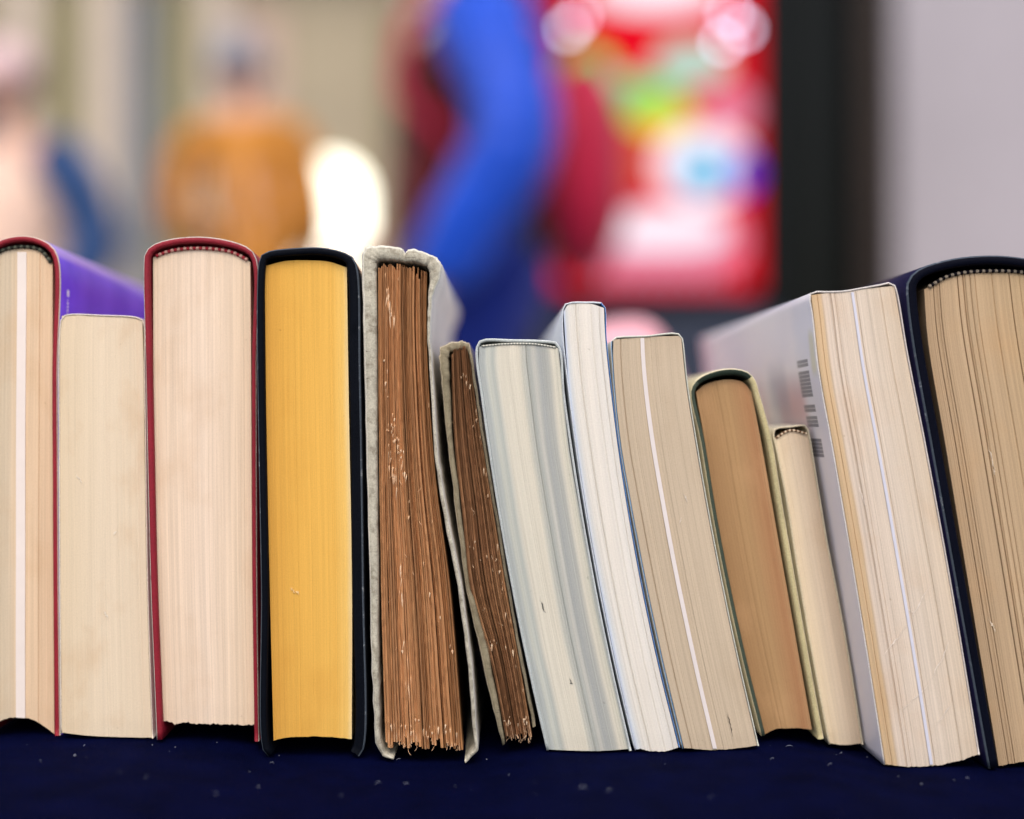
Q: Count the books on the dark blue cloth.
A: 13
